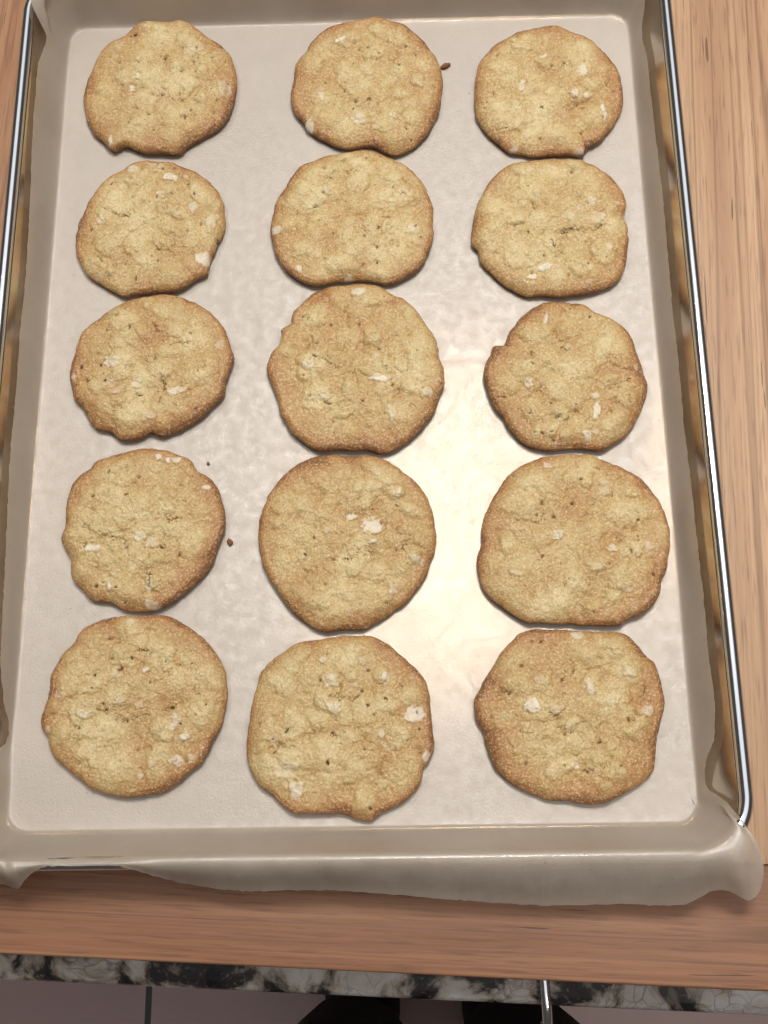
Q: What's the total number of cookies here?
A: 15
